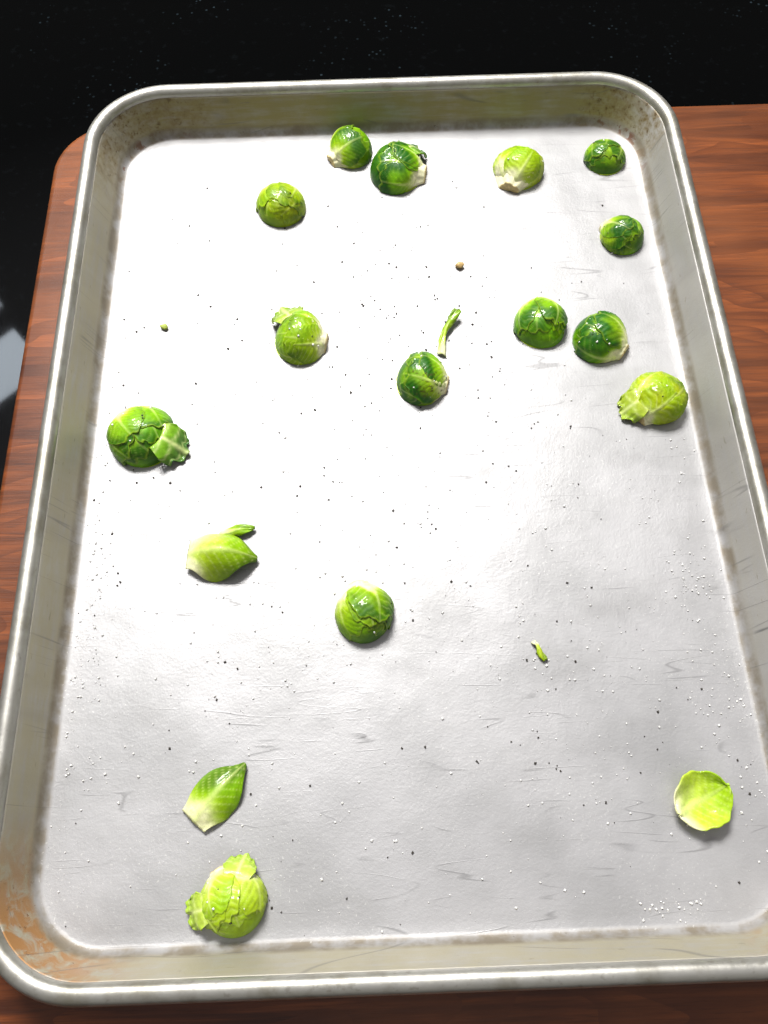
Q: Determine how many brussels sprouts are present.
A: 14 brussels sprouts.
